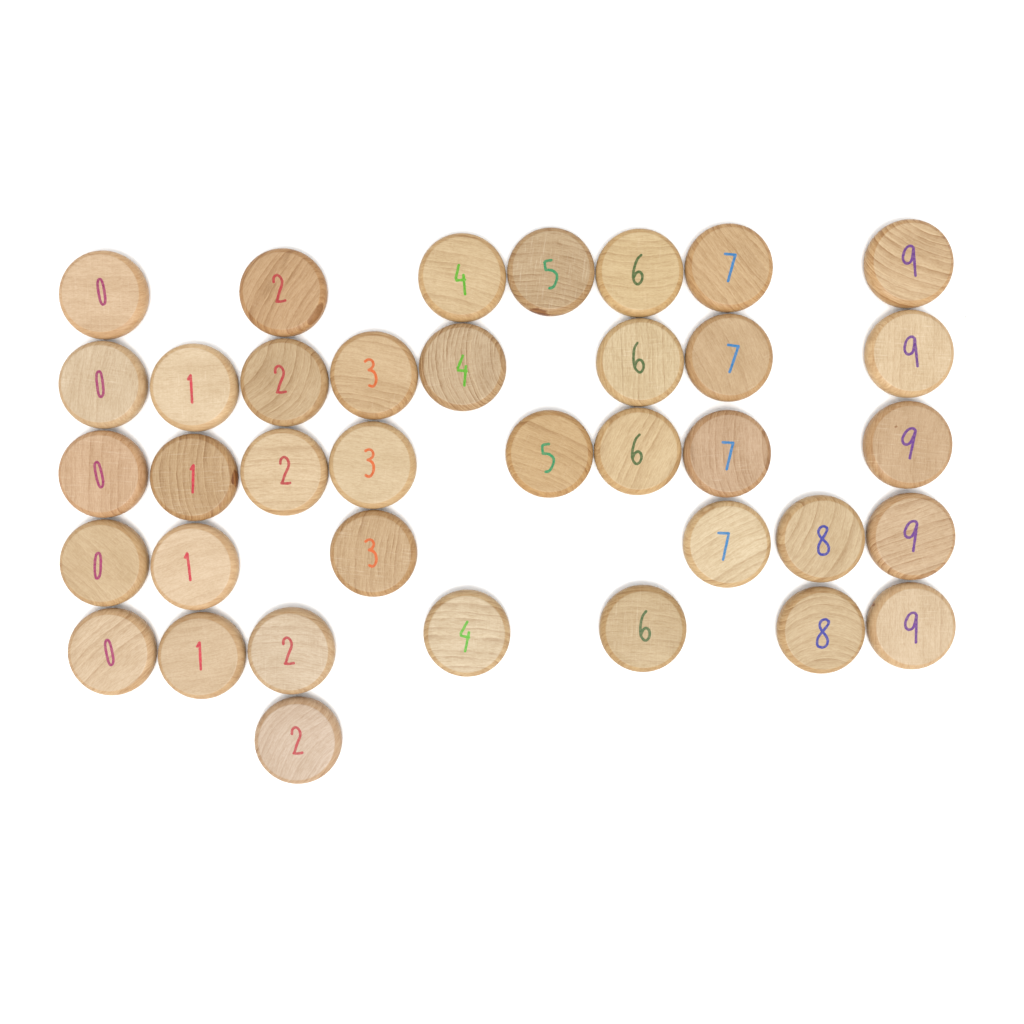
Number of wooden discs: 37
